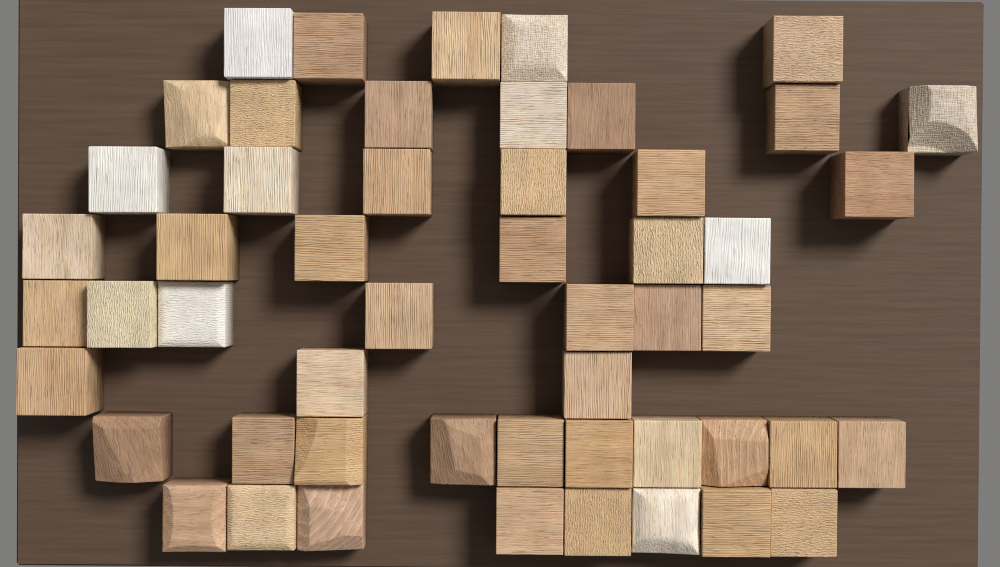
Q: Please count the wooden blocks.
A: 52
